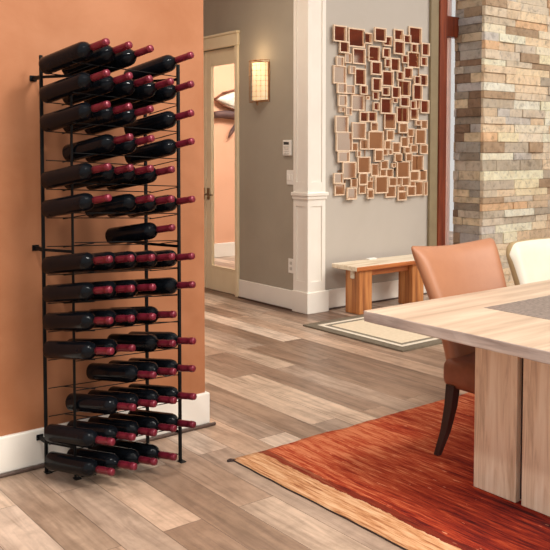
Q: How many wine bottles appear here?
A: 58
